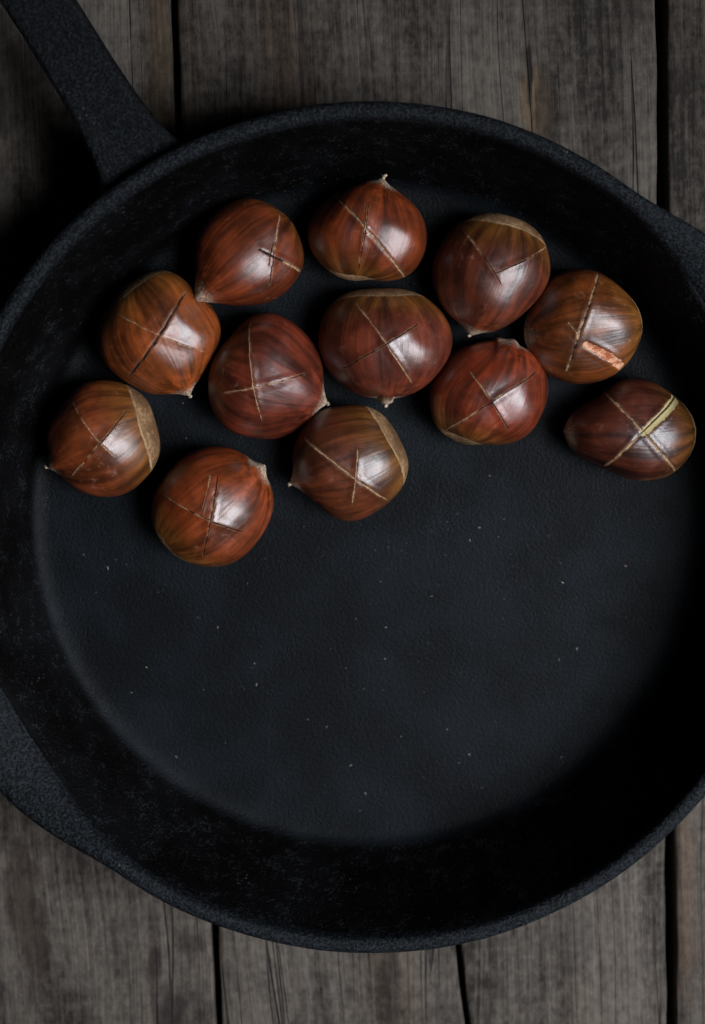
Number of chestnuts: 12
